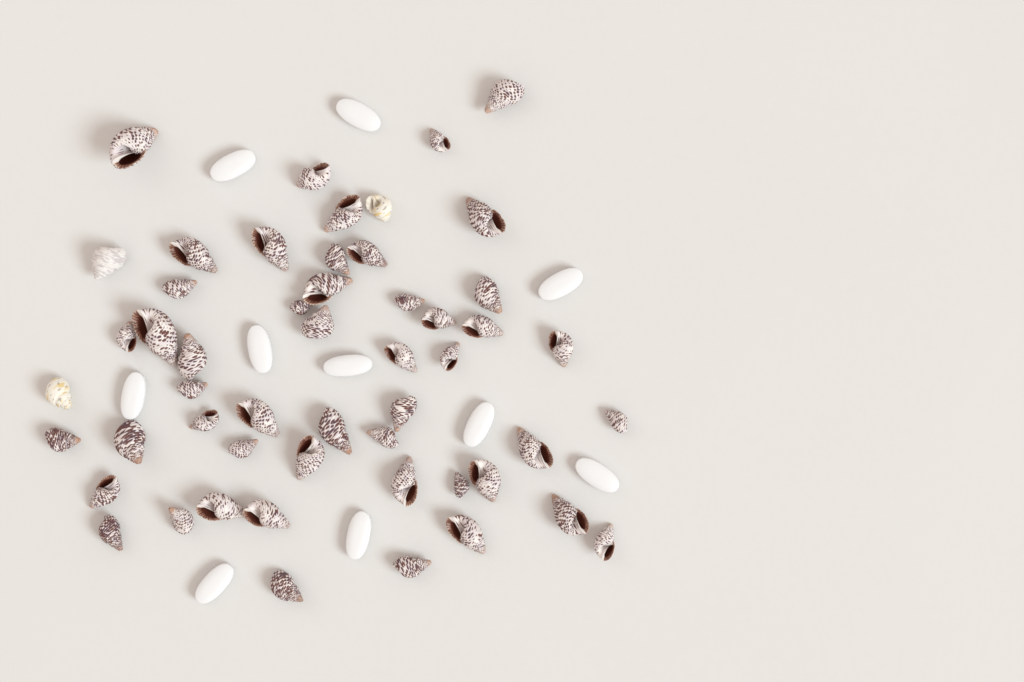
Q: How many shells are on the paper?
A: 52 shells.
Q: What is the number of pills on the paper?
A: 10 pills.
